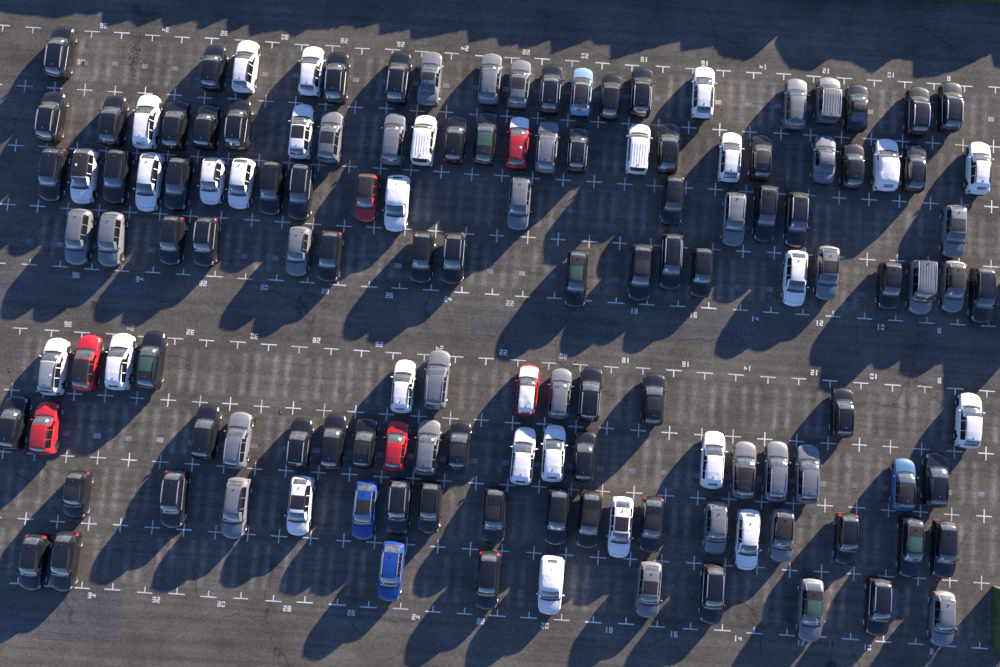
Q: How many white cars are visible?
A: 27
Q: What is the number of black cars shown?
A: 69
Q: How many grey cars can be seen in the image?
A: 31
